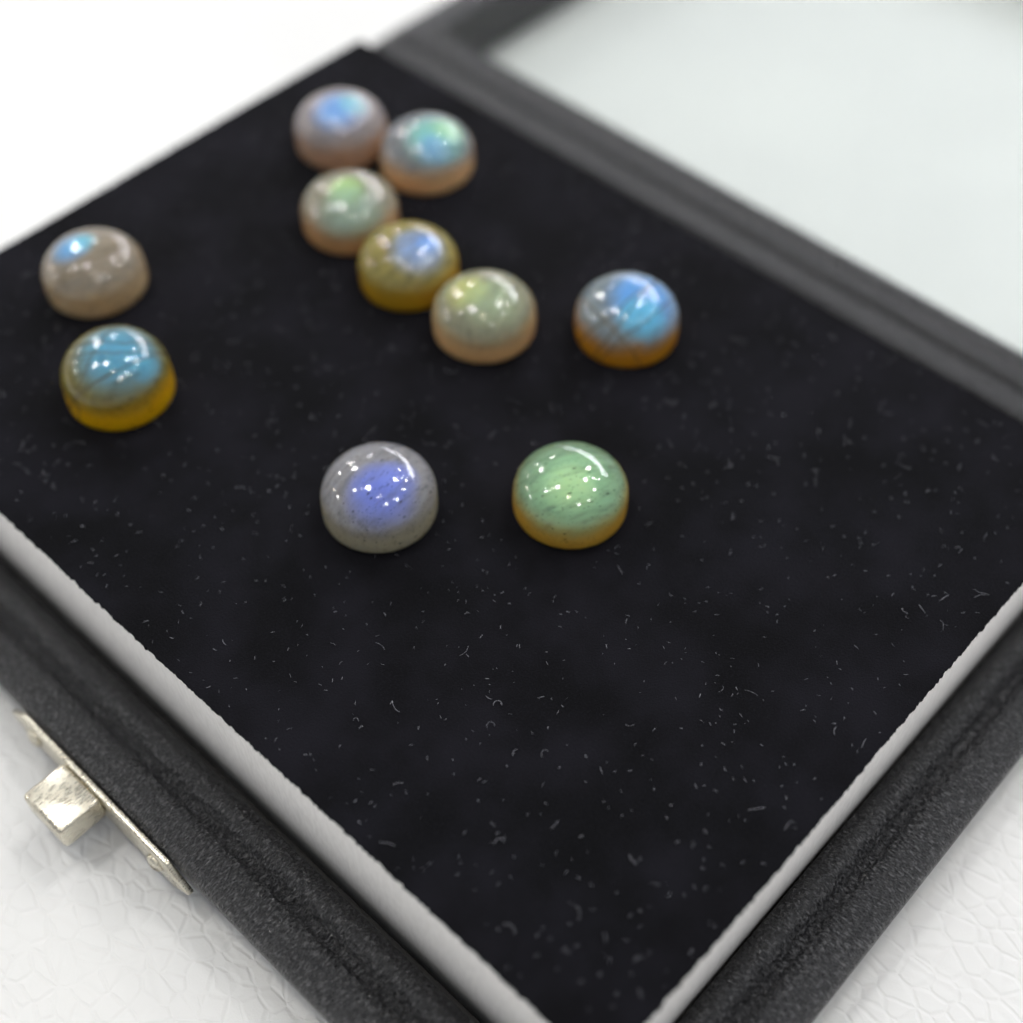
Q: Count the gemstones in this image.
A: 10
